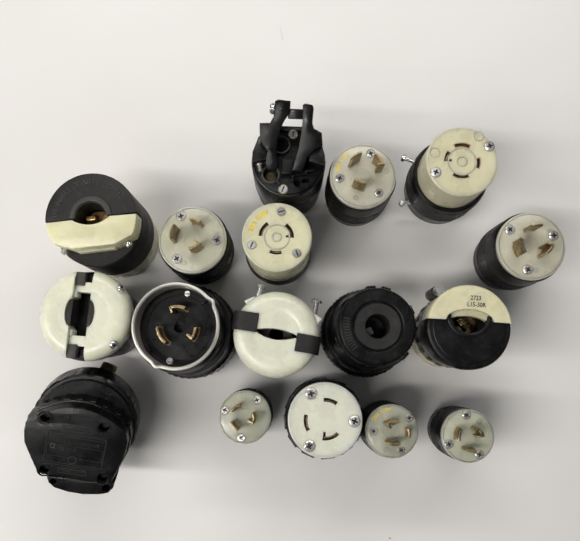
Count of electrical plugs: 17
